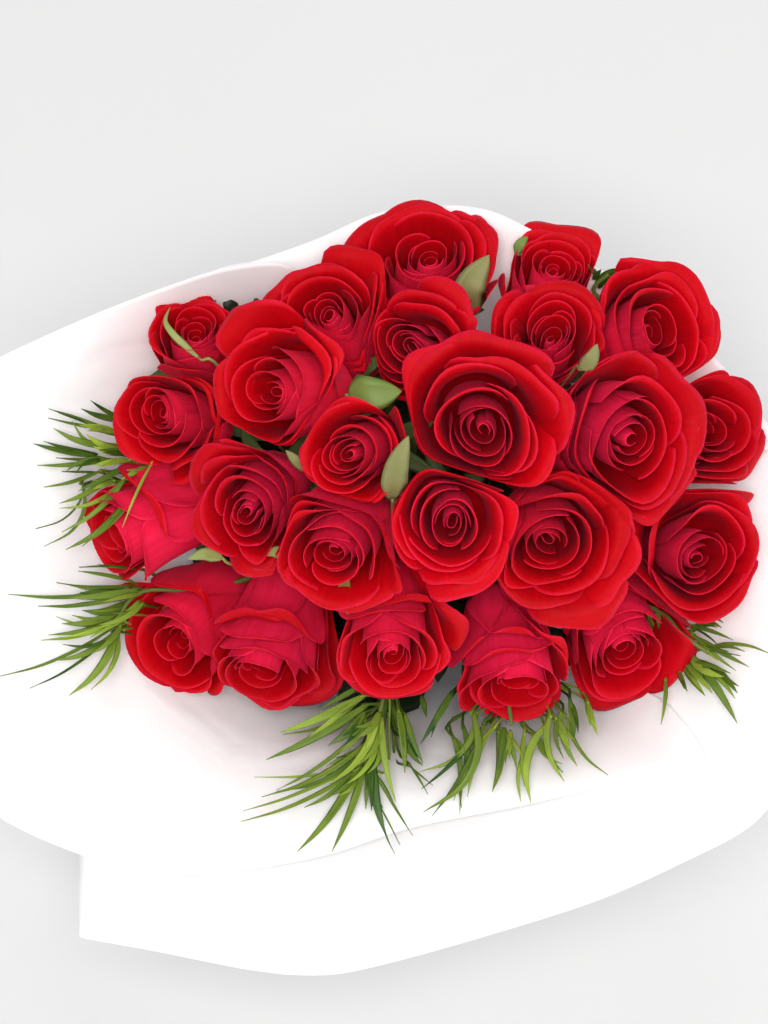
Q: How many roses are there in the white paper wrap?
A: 24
